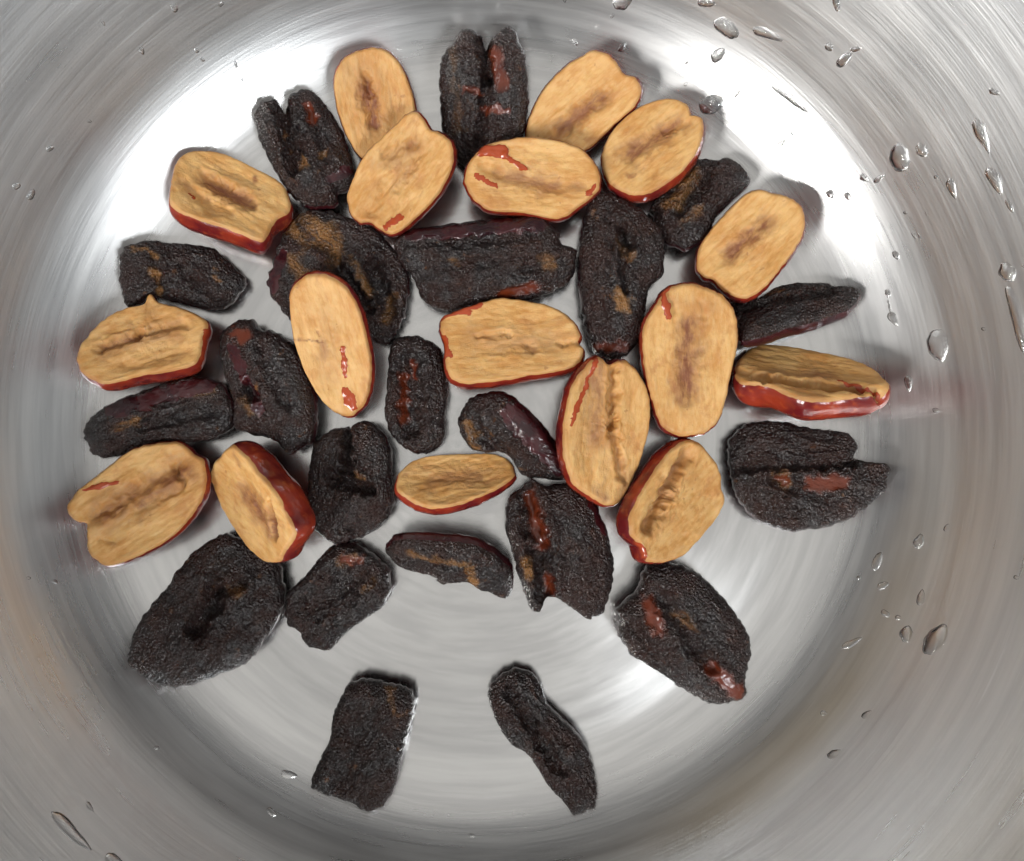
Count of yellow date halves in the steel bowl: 17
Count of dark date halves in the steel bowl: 21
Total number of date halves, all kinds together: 38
